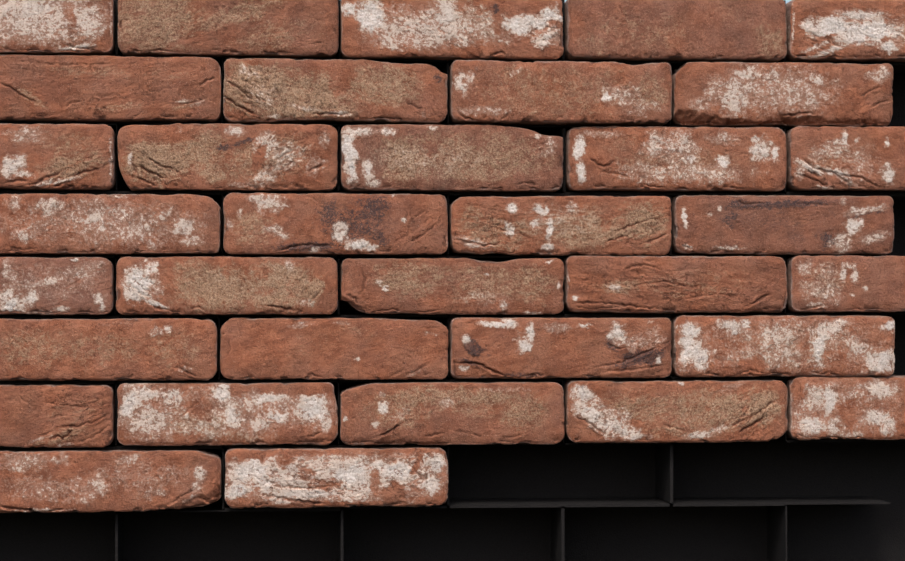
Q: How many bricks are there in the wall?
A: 34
